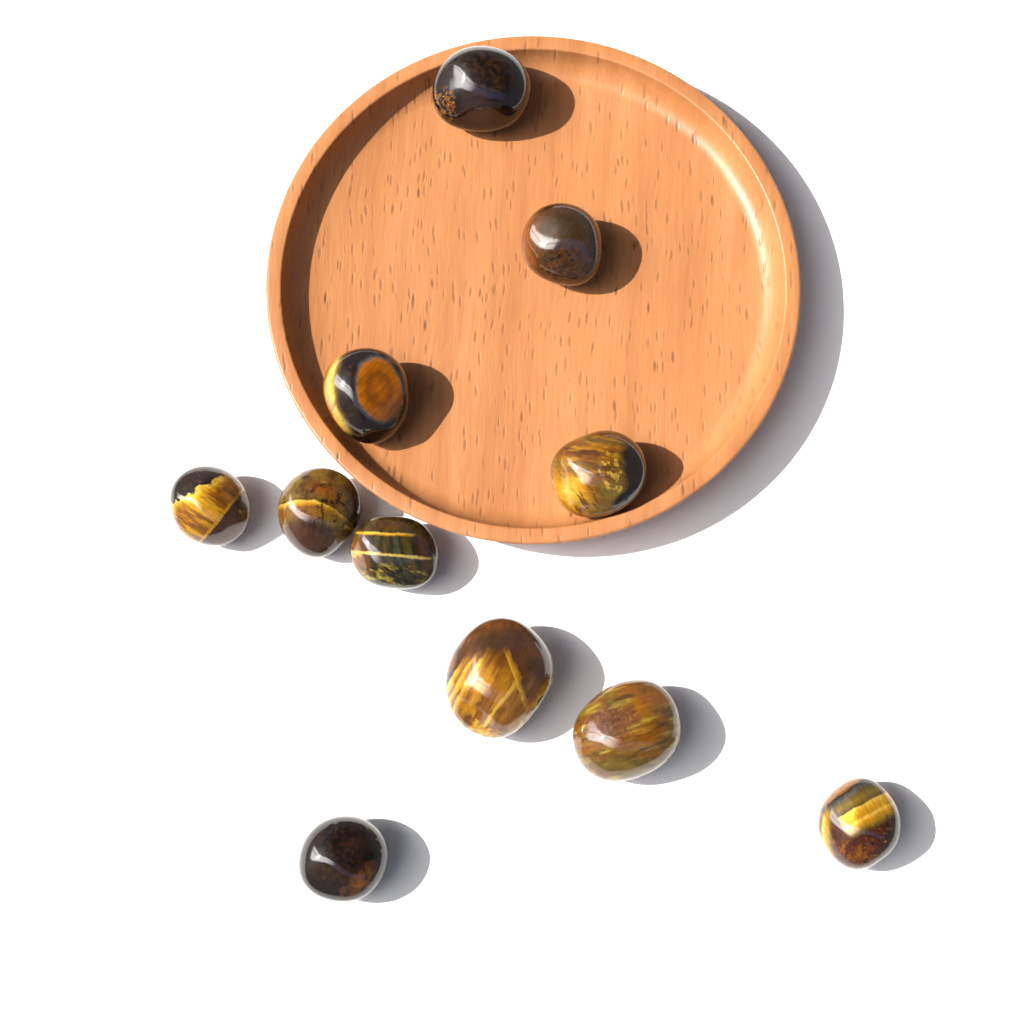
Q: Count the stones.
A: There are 11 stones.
